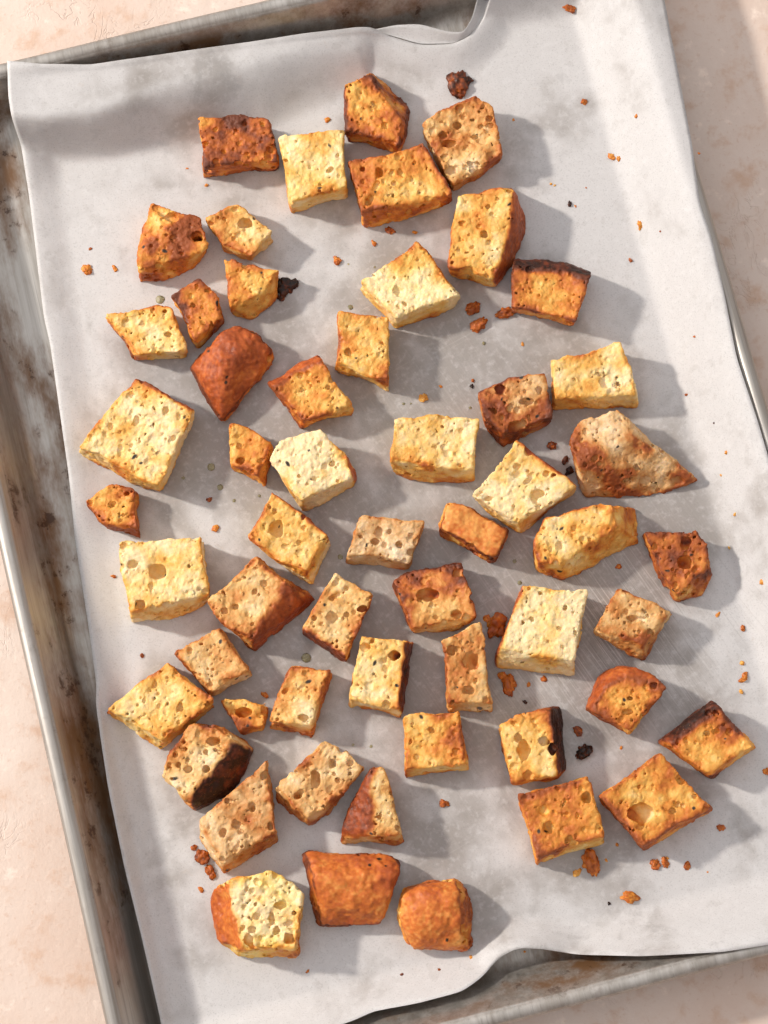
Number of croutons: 55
